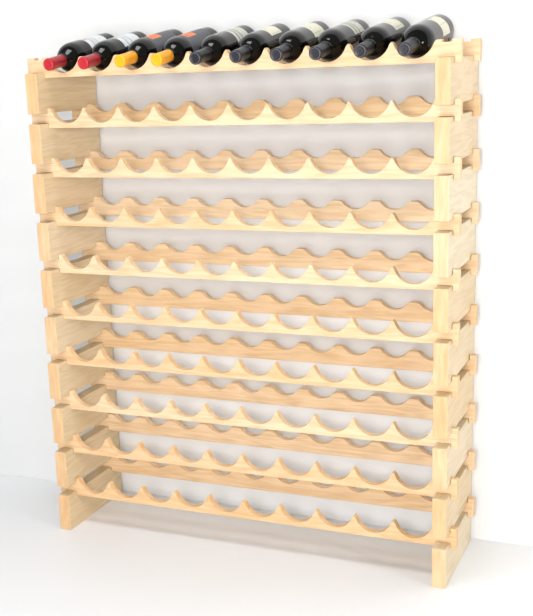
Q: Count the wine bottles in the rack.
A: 10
